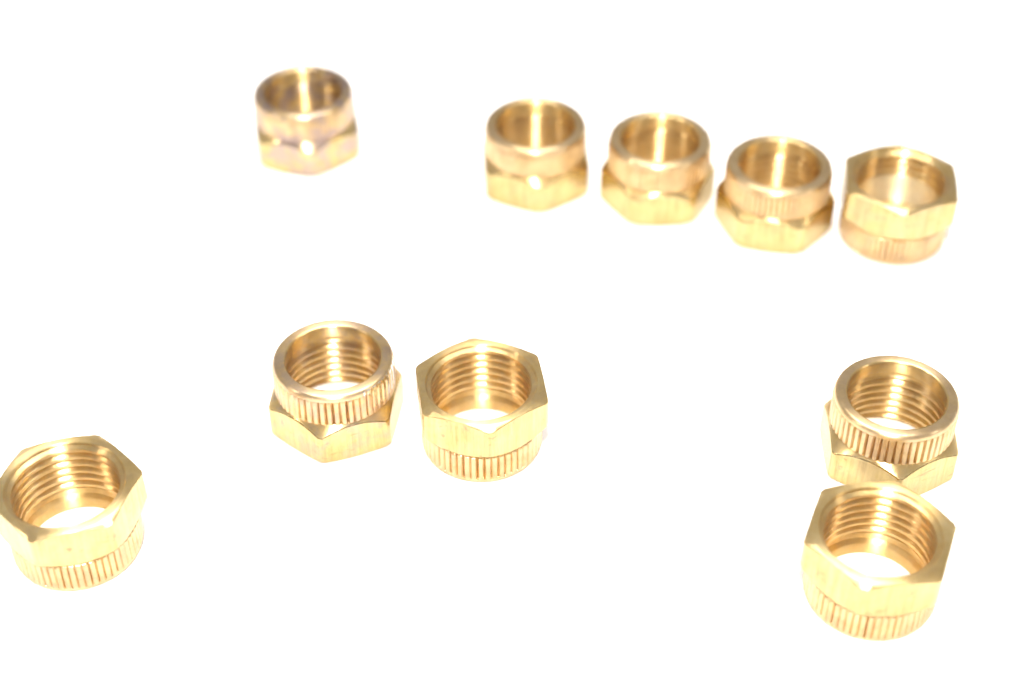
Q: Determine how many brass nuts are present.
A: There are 10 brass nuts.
